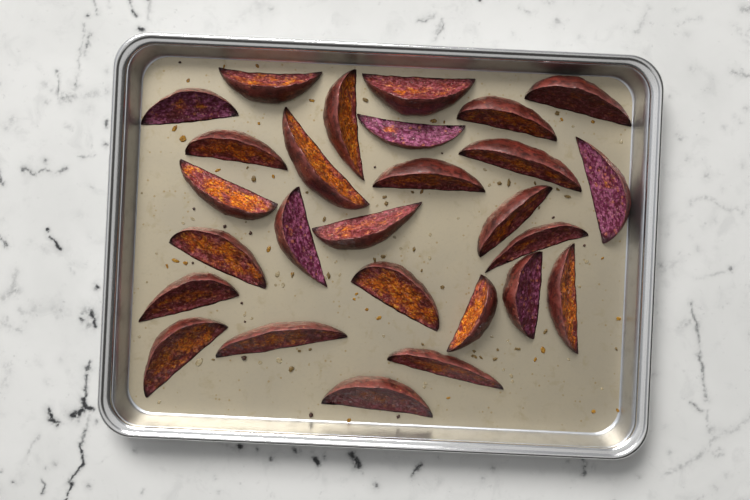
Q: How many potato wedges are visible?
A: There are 27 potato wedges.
